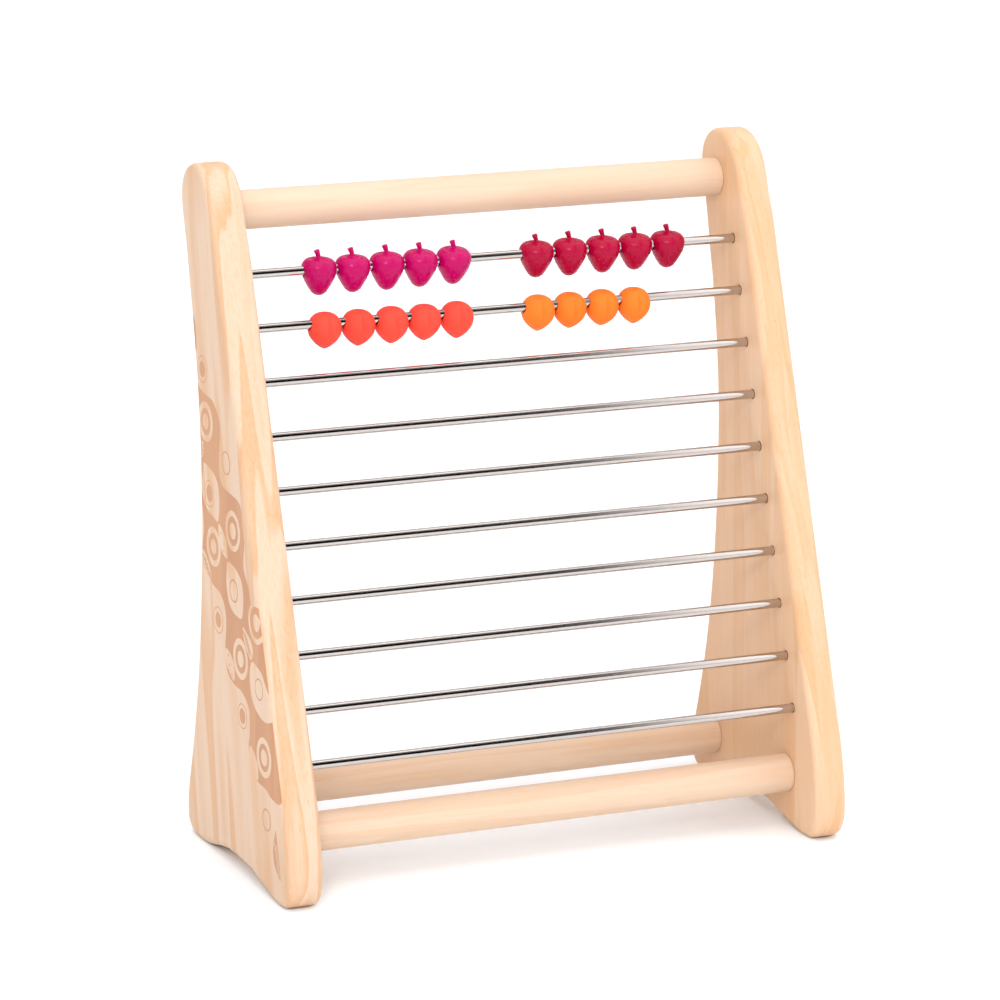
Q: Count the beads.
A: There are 19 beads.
